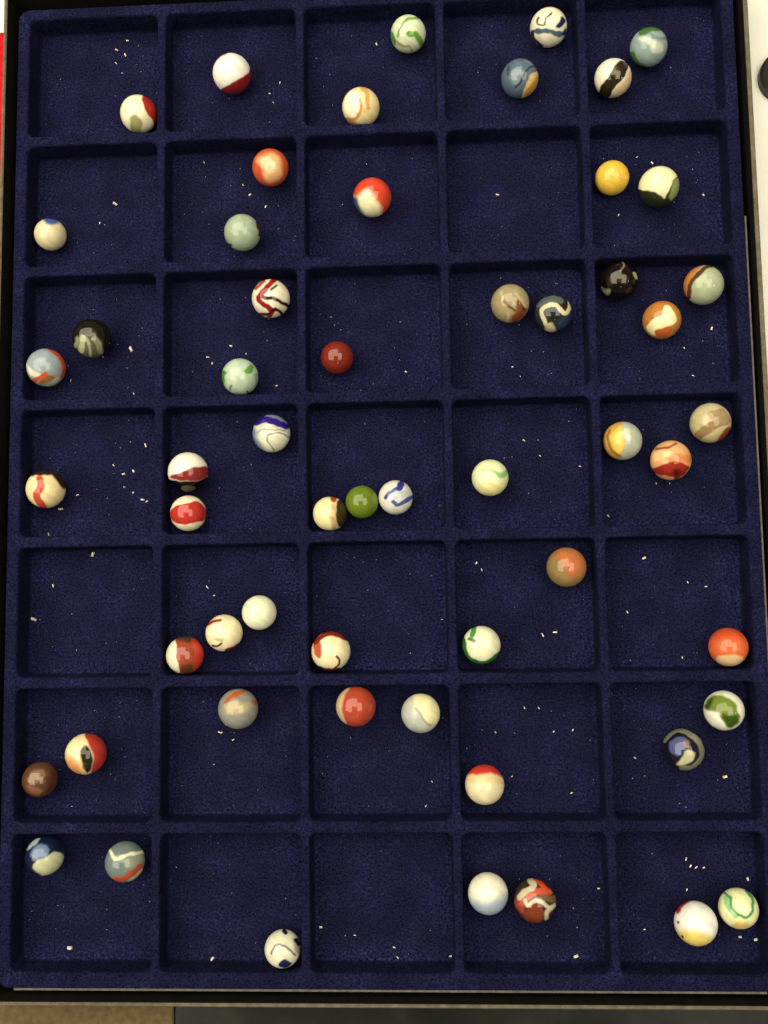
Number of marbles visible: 57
